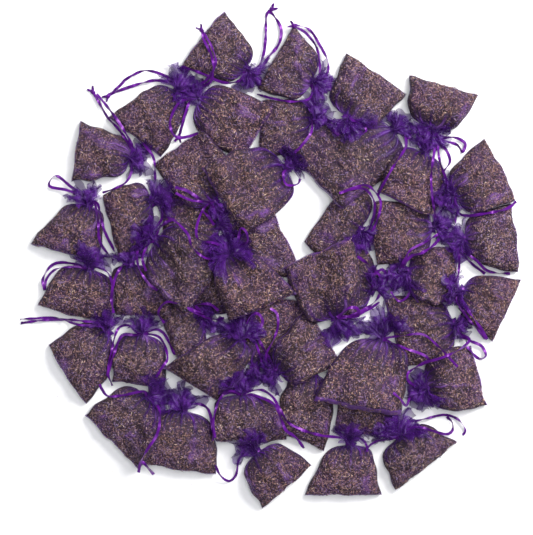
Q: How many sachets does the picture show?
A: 46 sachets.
